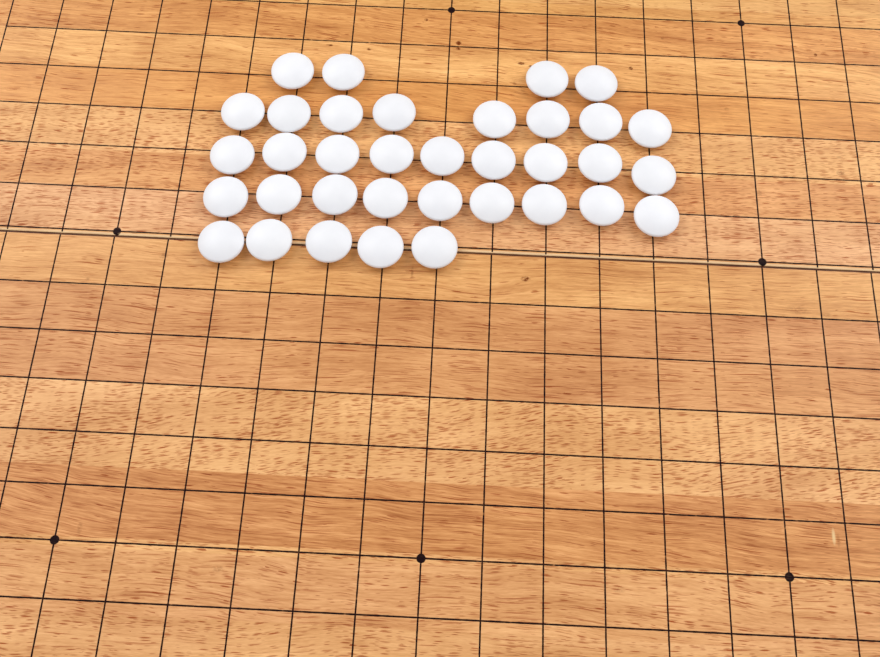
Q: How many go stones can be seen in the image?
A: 35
